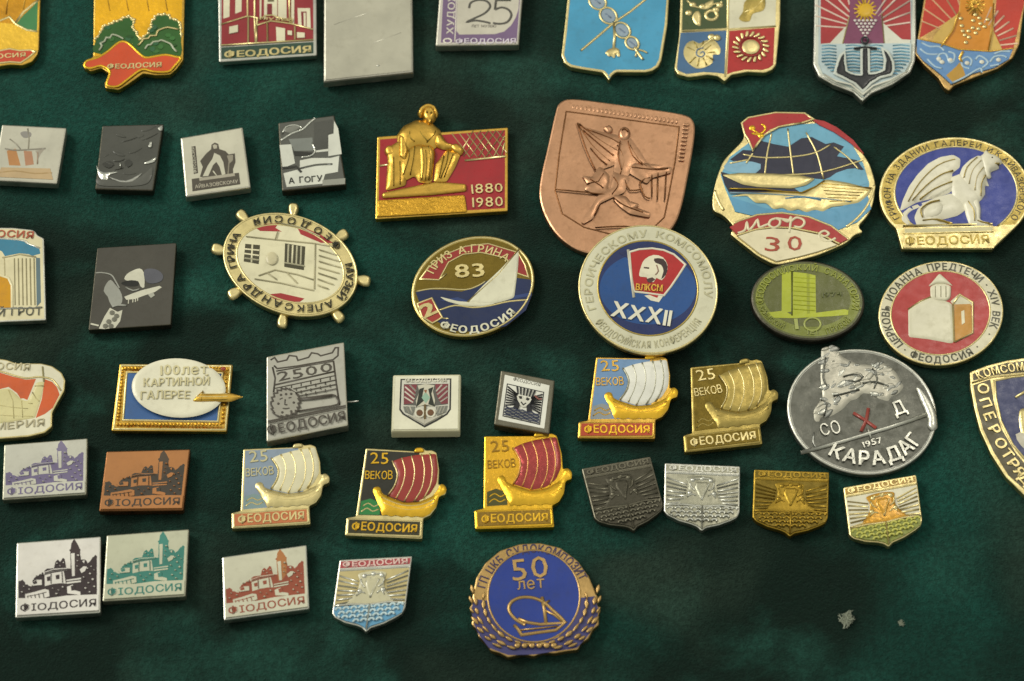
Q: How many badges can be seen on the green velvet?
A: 47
